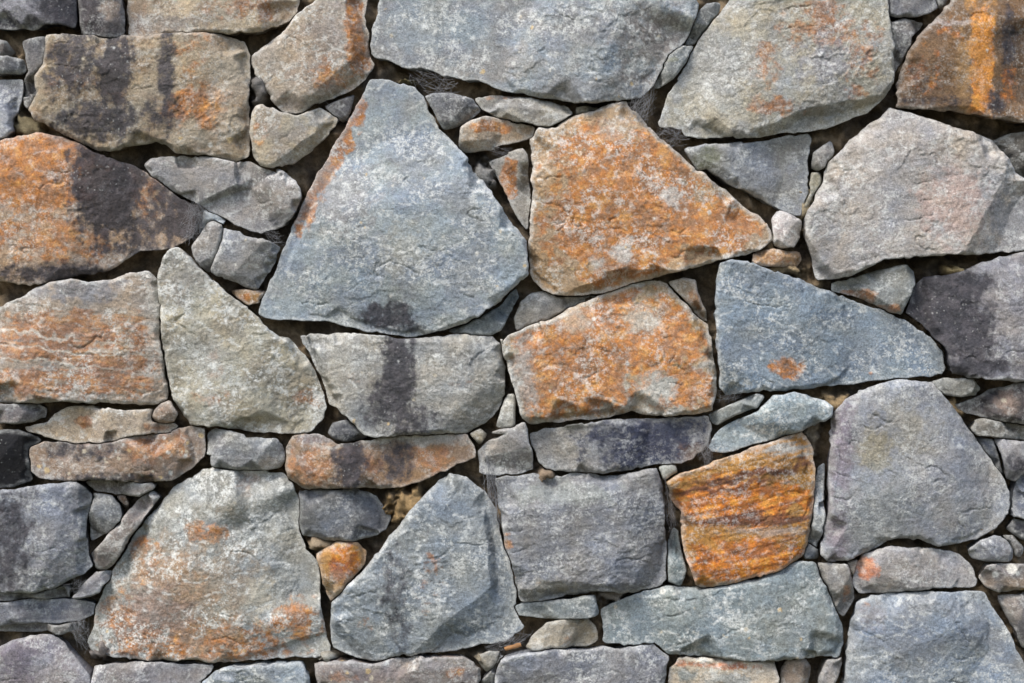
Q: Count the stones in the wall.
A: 111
